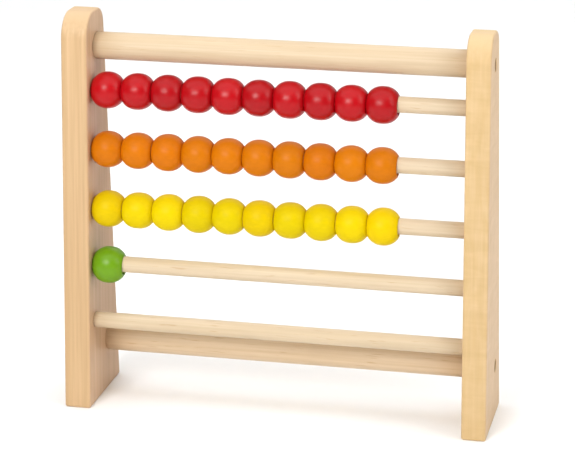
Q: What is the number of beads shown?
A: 31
